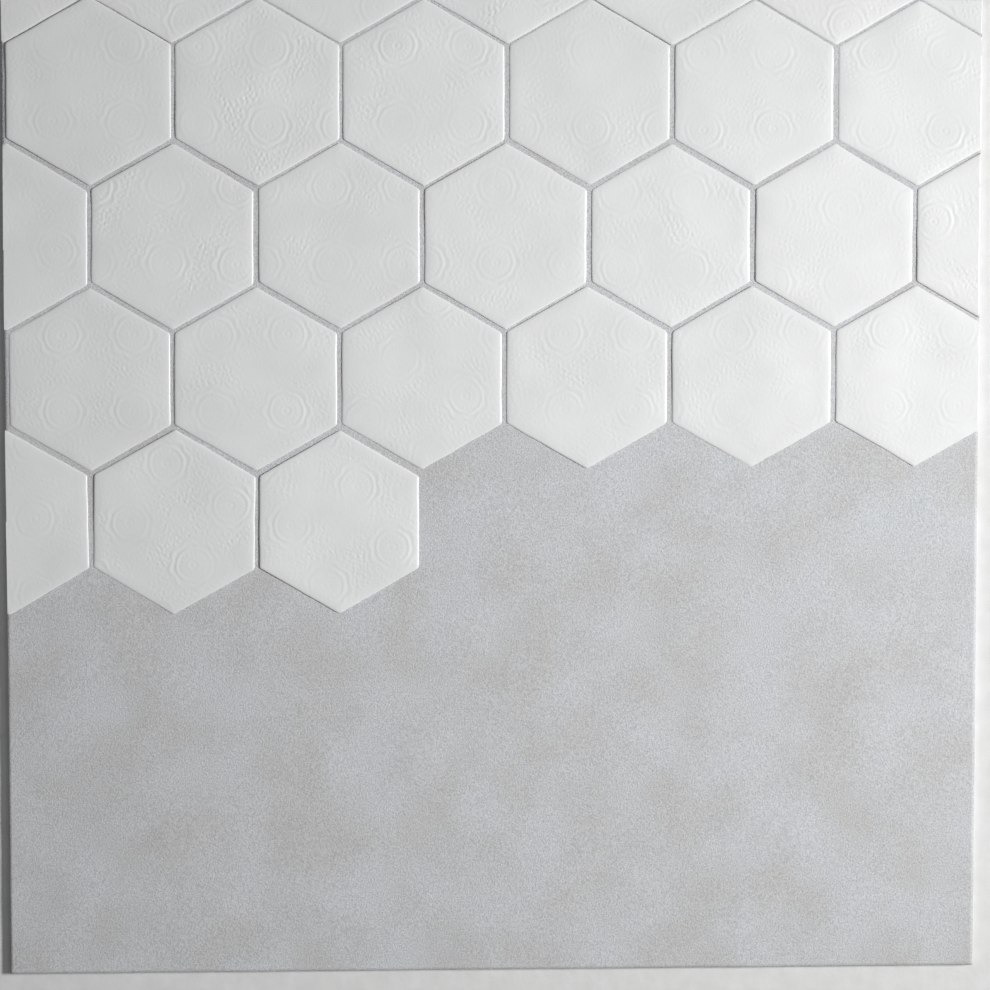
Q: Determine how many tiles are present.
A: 29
